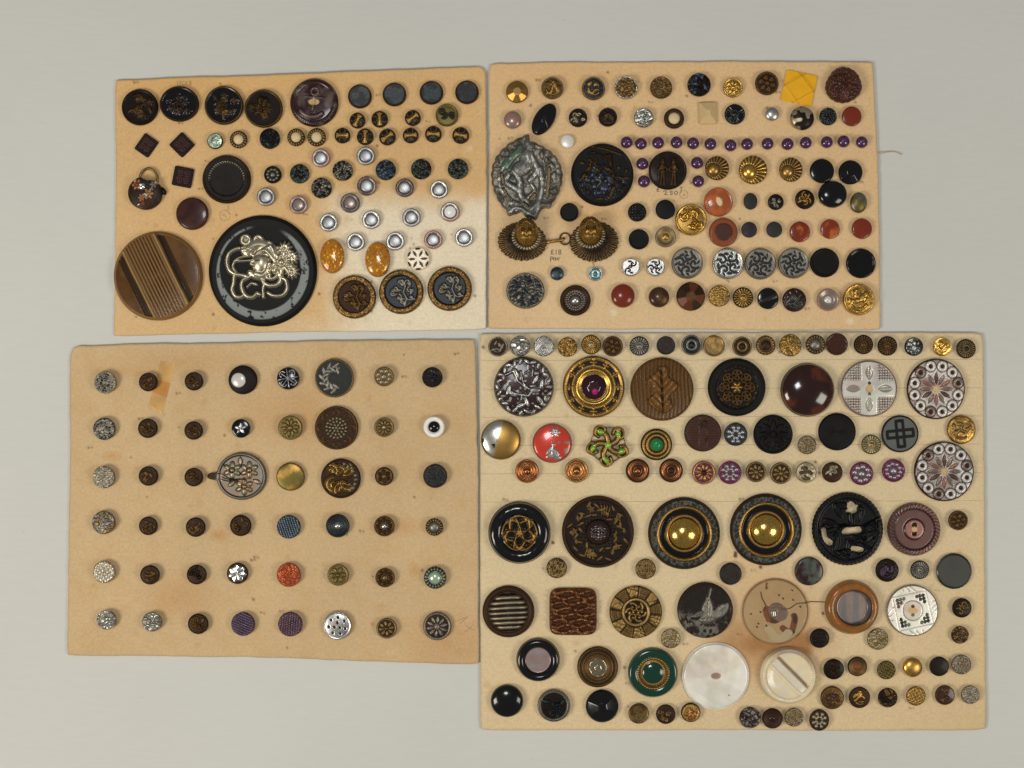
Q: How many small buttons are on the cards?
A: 200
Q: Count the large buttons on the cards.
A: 83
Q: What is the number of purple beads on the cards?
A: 18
